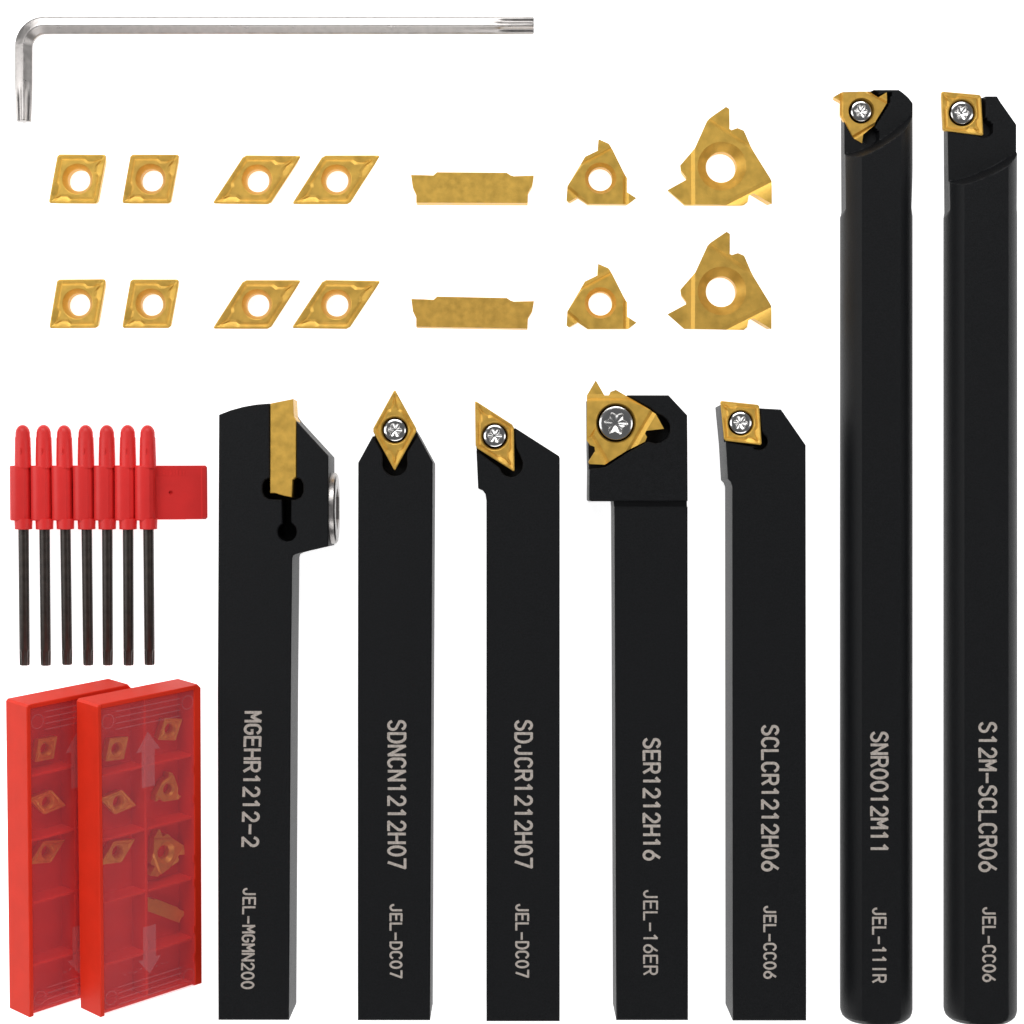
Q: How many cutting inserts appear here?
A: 31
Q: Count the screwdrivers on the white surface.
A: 7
